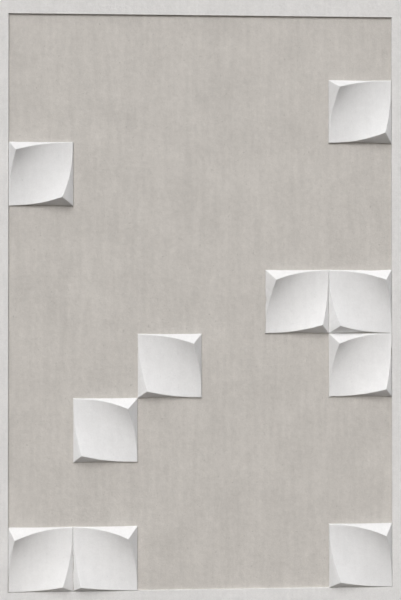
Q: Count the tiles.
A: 10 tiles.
